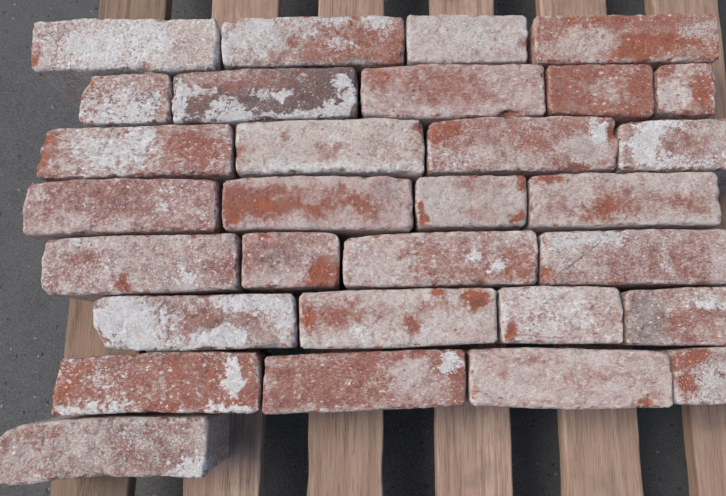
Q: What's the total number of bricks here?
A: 30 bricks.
